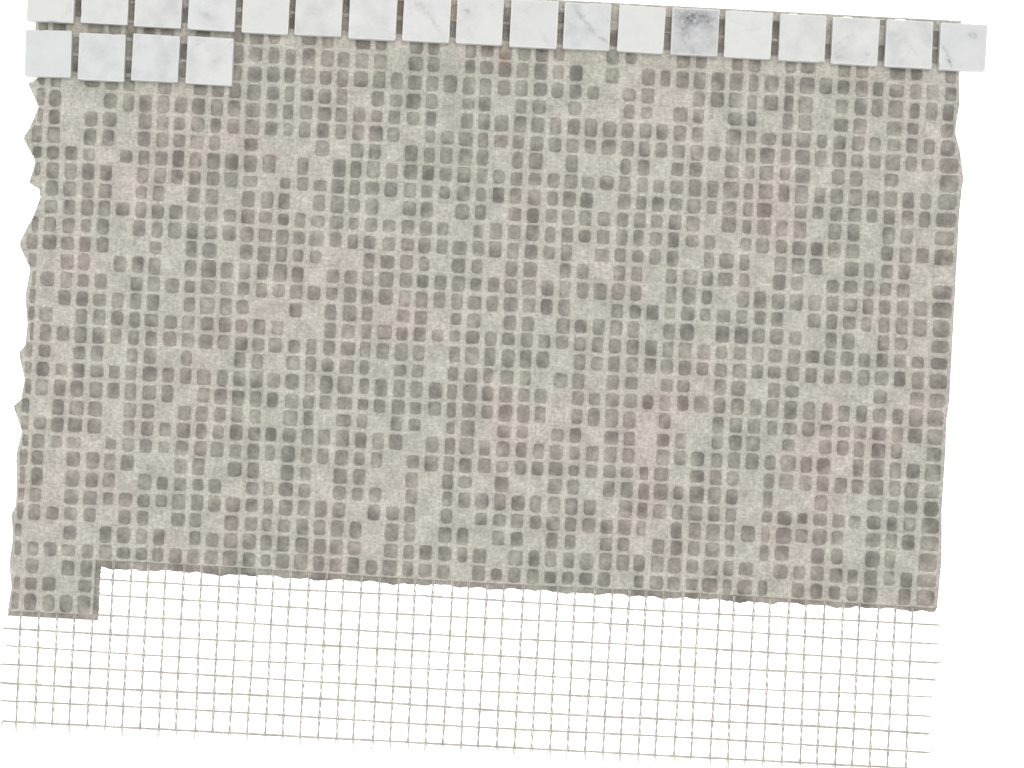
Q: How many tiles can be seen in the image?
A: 22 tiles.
